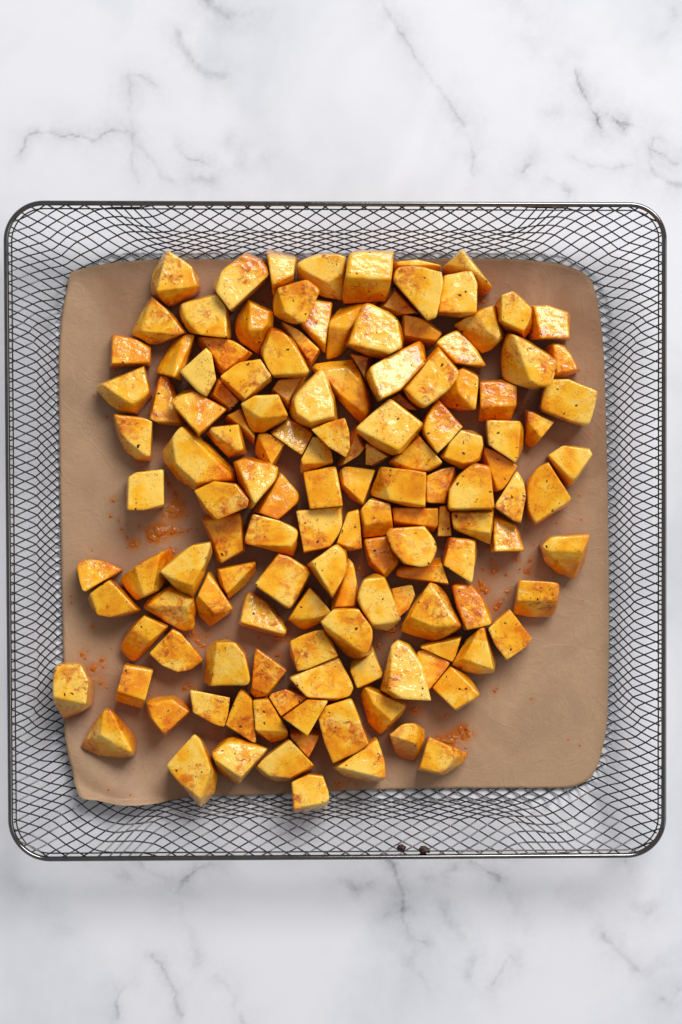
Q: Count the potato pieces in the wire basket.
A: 139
